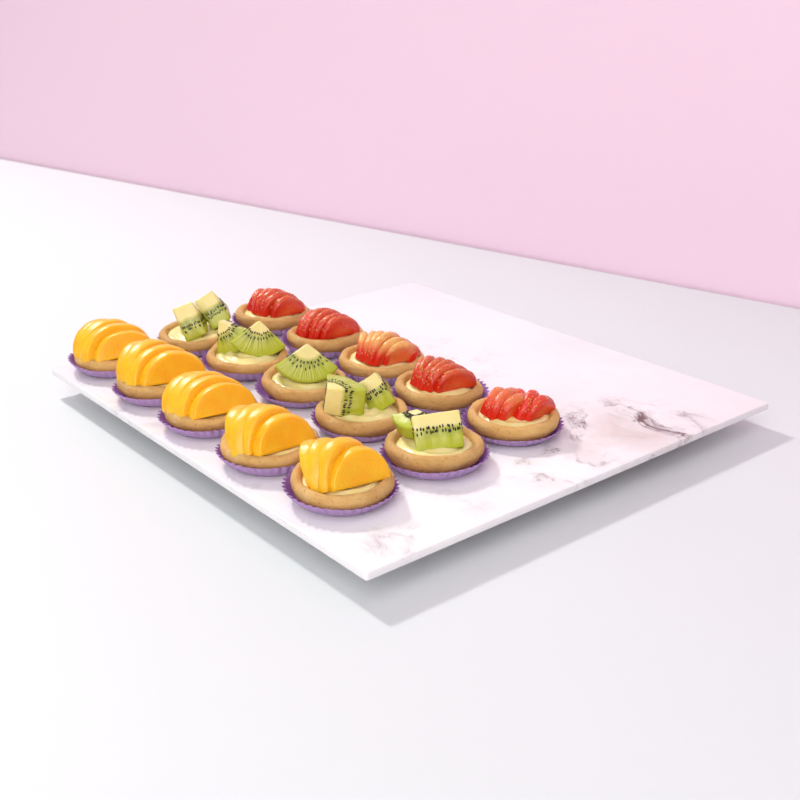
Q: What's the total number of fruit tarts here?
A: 15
